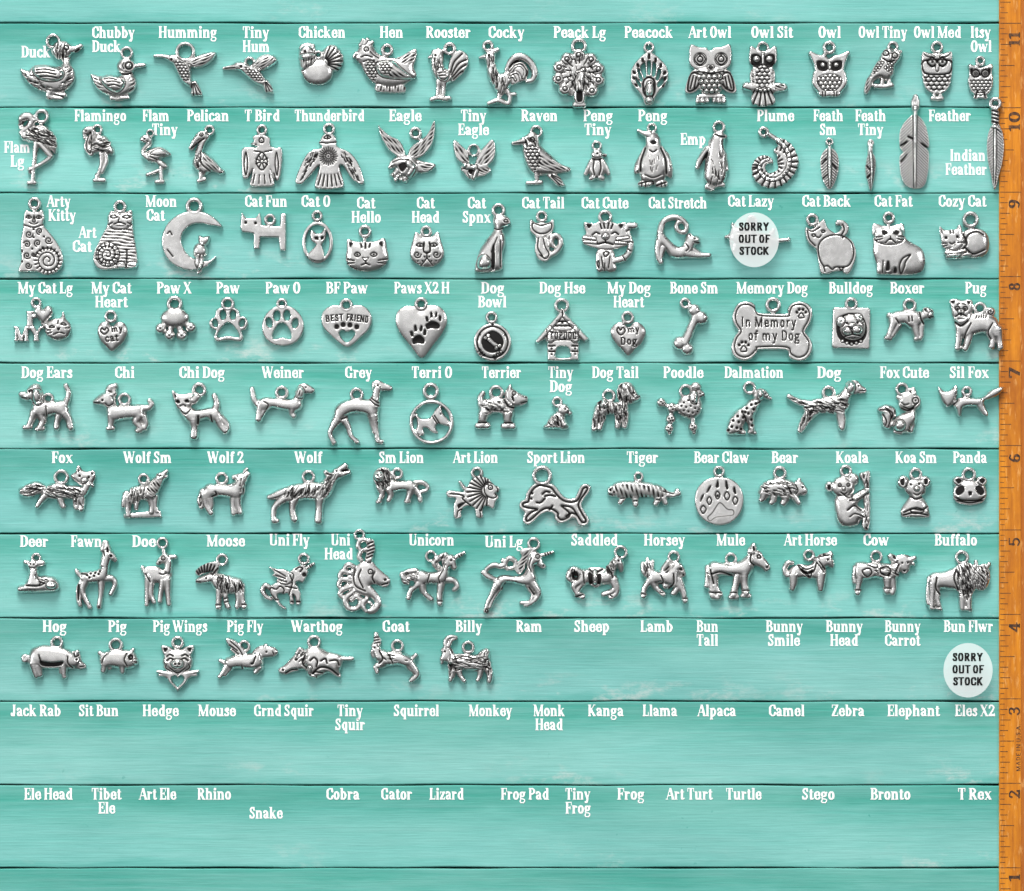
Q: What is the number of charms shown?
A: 111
